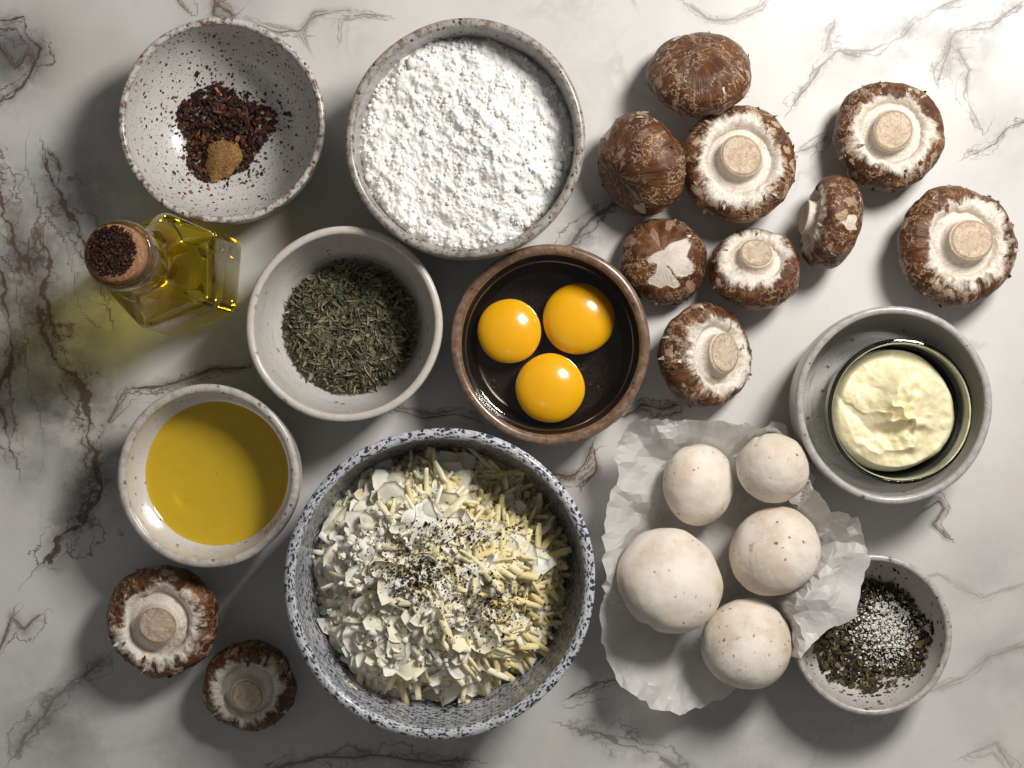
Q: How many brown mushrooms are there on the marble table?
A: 11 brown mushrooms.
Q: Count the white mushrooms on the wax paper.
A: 5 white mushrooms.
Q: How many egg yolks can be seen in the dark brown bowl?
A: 3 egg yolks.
